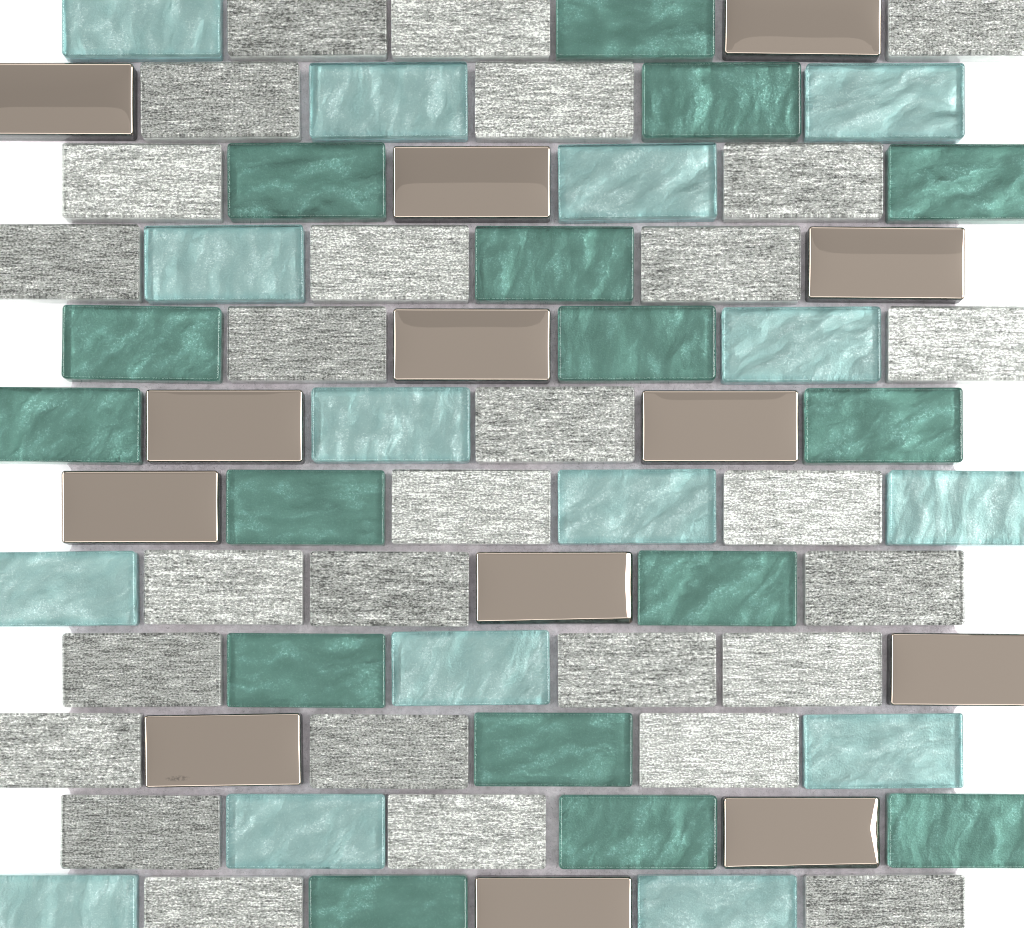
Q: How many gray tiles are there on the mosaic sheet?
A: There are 28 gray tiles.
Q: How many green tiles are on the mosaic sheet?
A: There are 16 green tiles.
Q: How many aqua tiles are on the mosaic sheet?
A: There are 15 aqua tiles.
